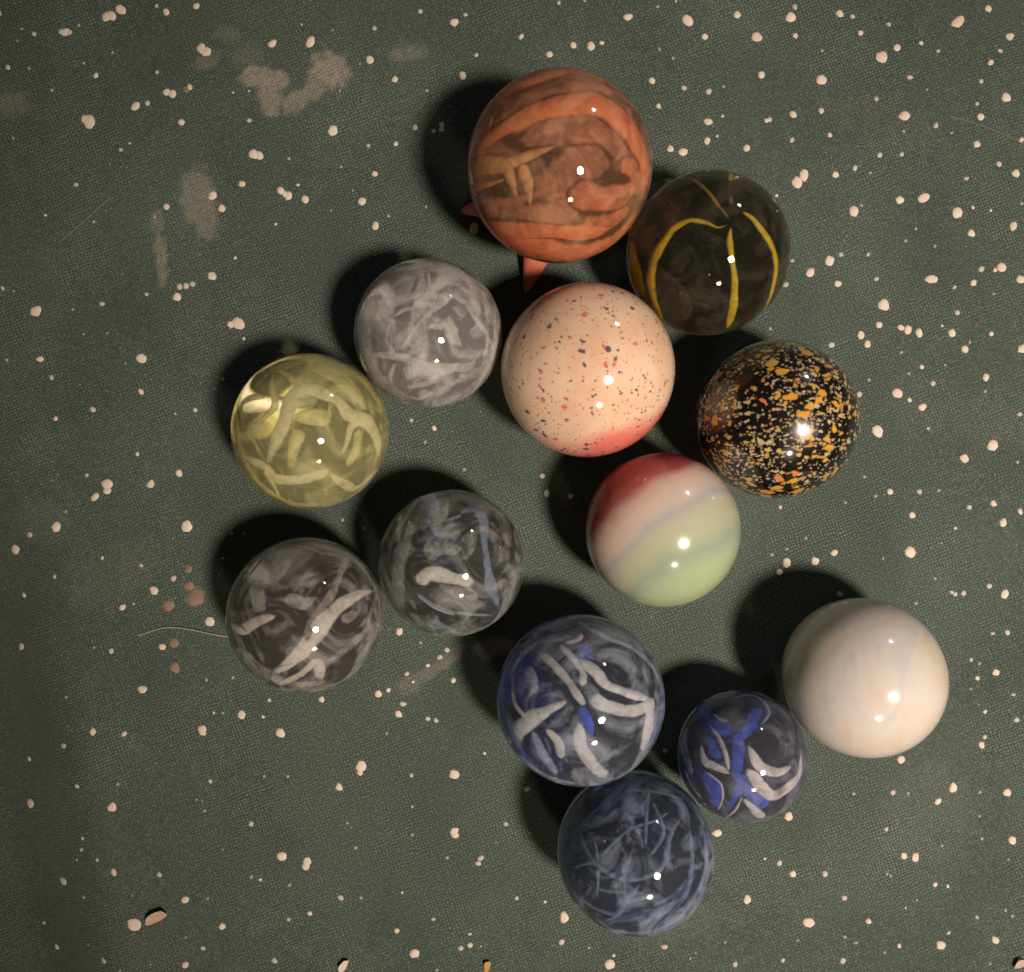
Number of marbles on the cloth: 13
